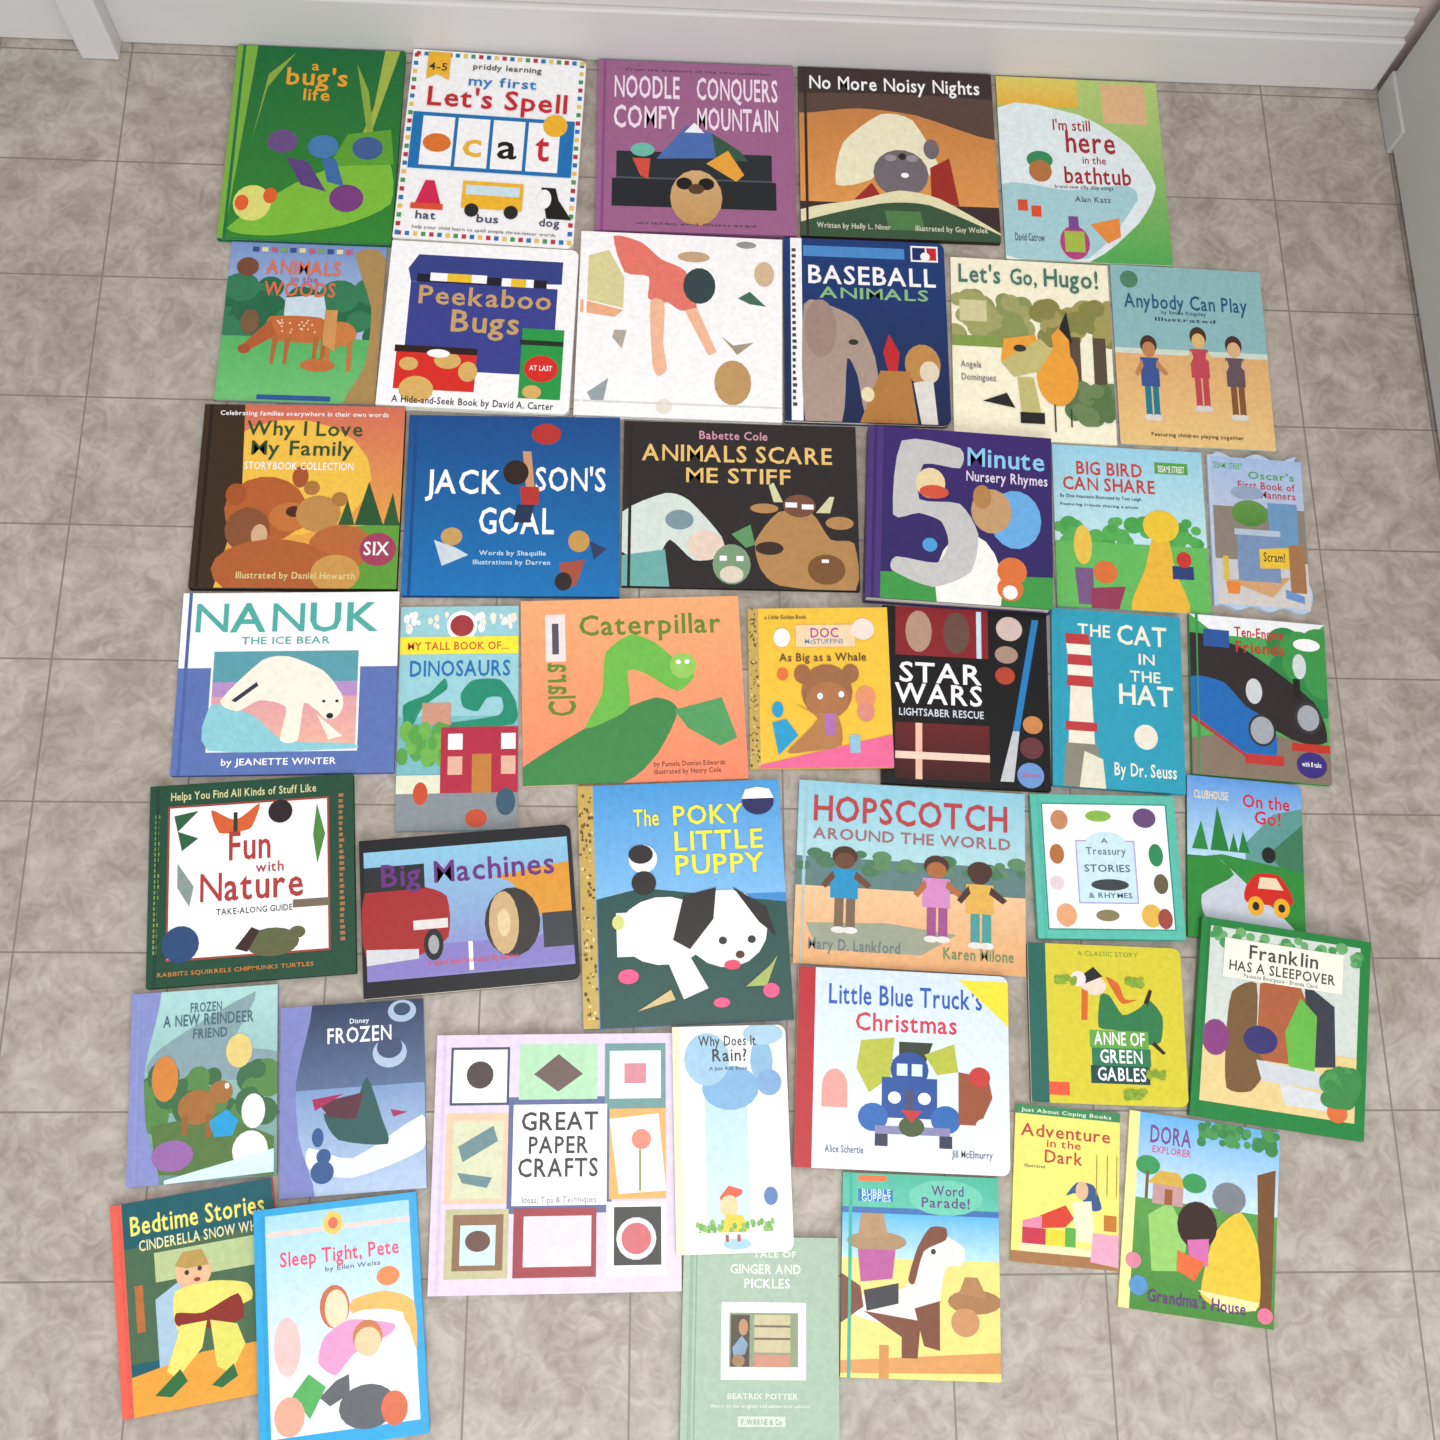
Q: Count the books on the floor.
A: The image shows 43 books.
